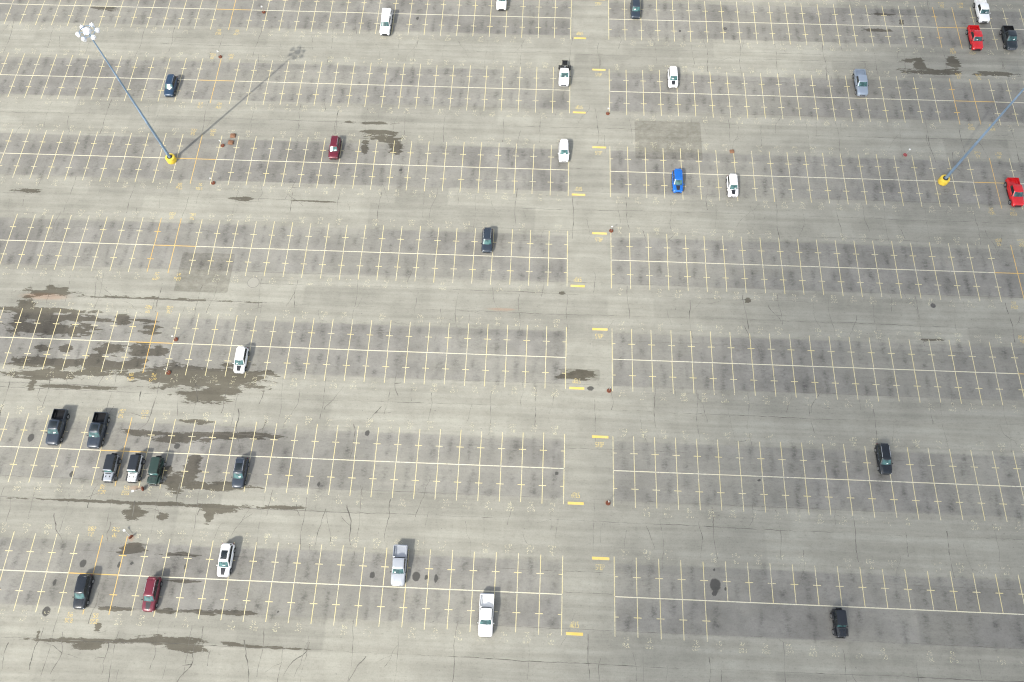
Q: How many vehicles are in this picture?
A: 30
